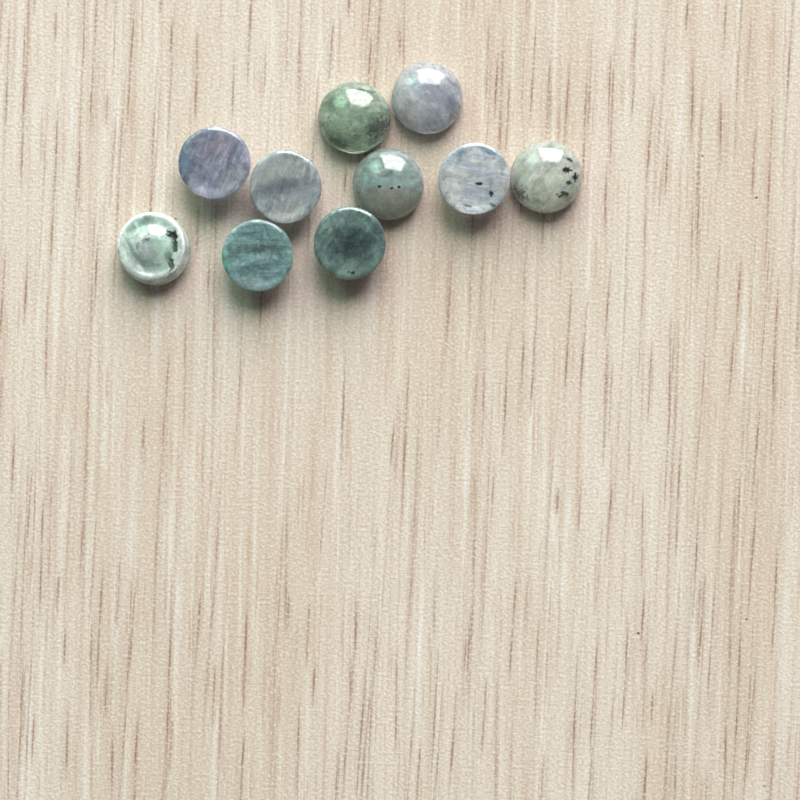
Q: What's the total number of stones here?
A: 10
